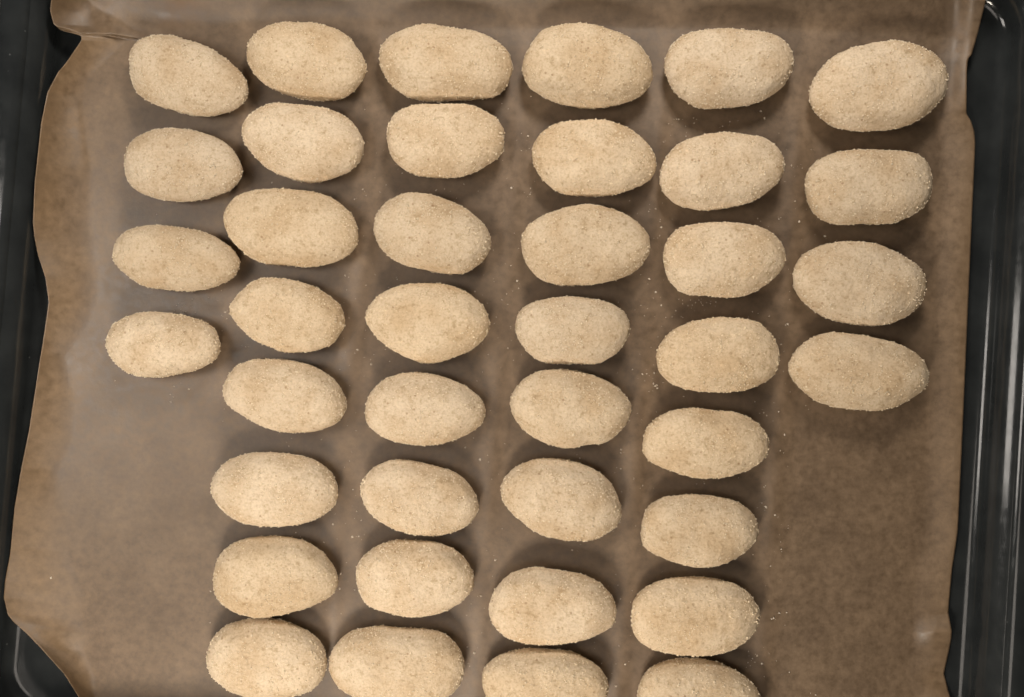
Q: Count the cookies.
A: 40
